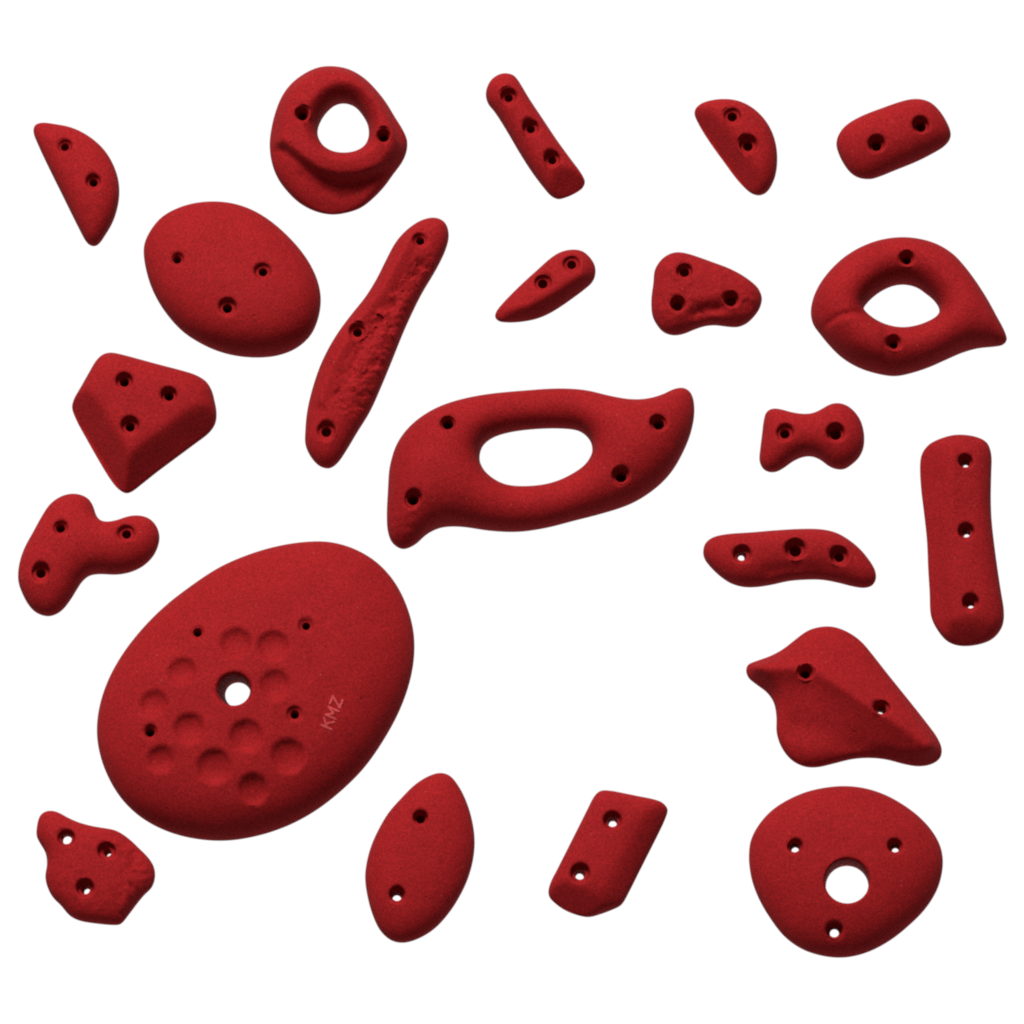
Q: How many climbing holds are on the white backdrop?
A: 22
